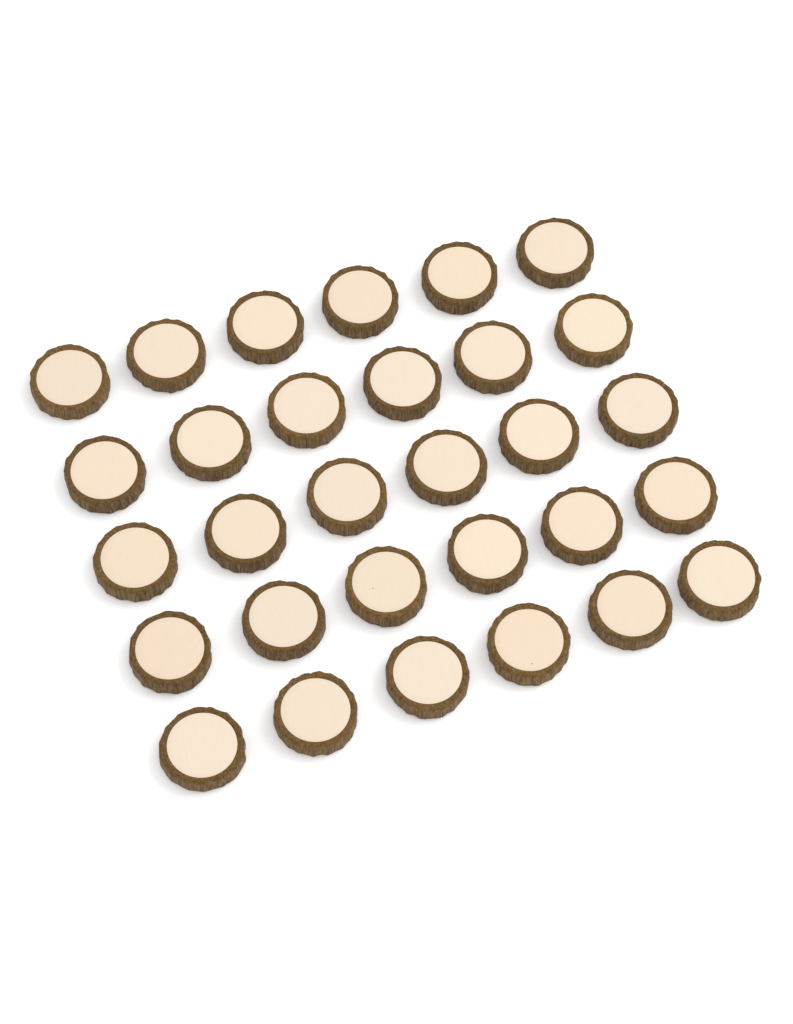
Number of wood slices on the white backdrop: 30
